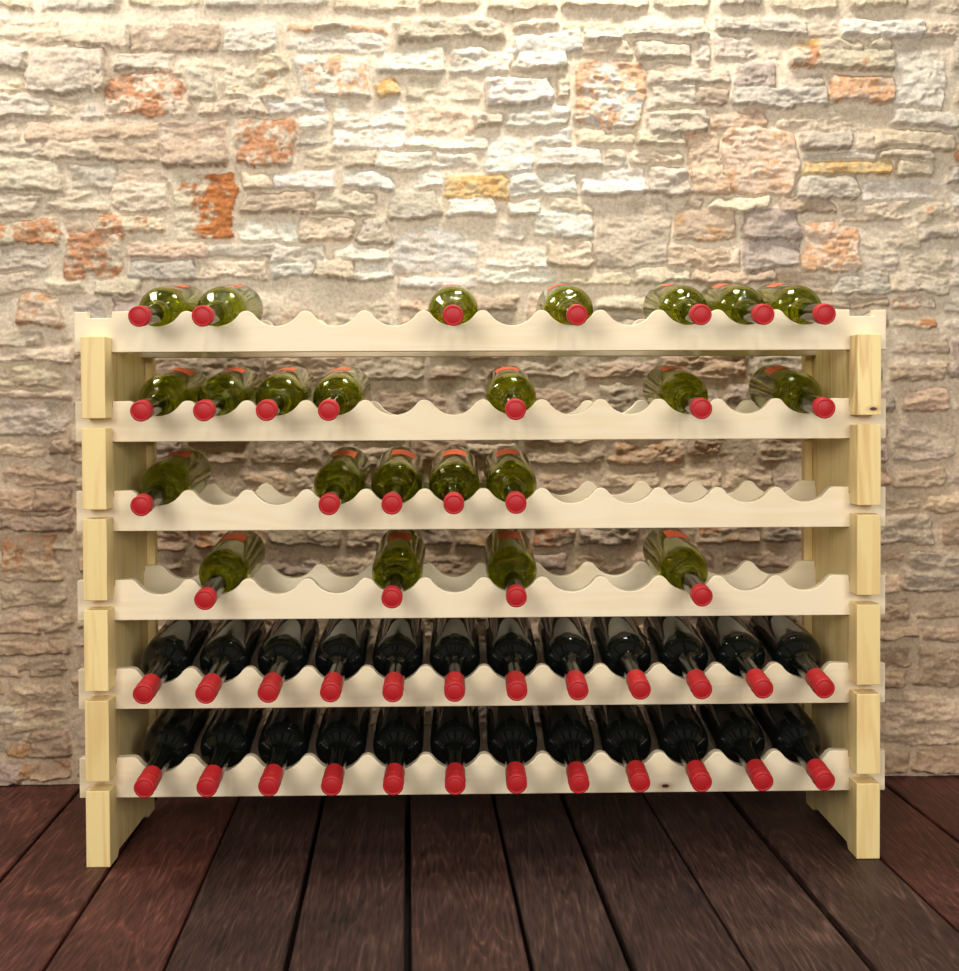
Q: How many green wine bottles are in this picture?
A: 23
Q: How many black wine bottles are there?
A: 24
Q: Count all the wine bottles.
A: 47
